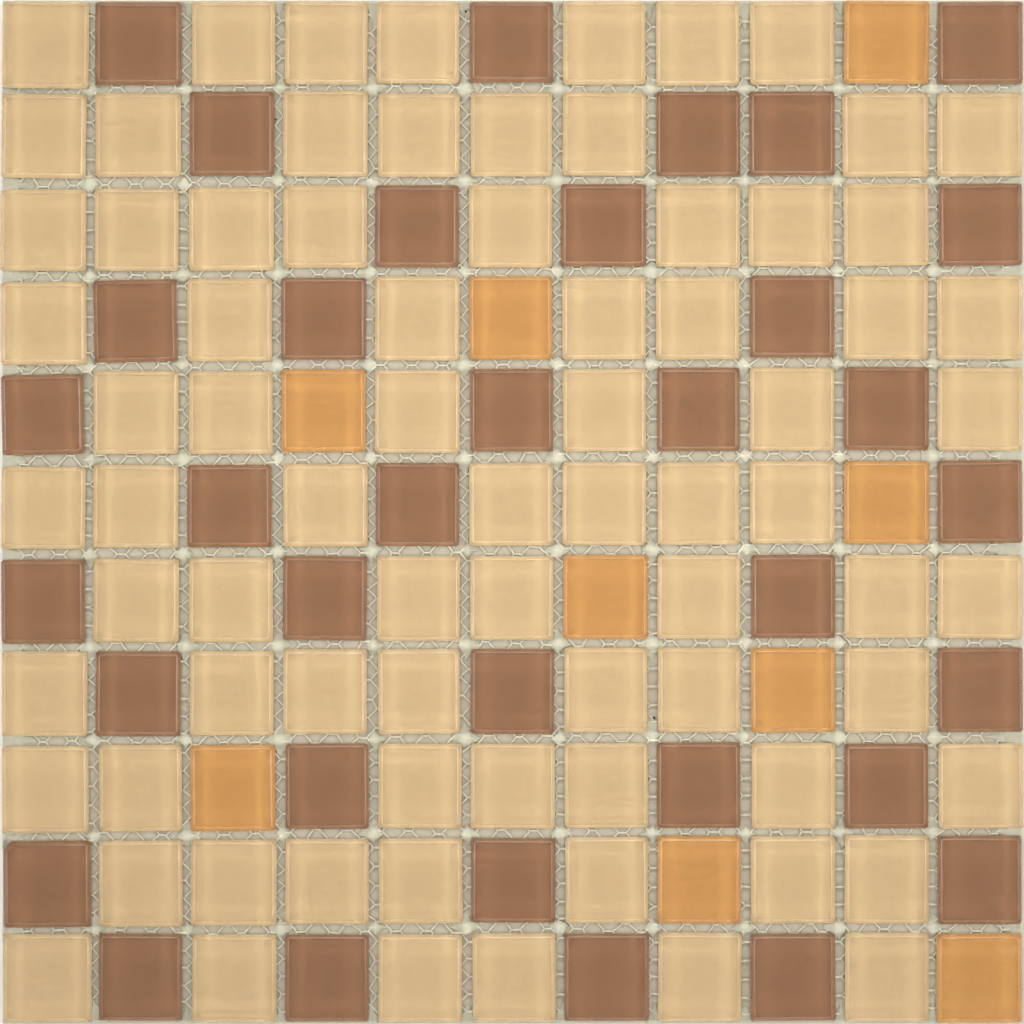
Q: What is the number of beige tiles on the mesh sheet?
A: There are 77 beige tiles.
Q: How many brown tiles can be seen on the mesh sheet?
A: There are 35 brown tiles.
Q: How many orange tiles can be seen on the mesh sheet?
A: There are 9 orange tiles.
